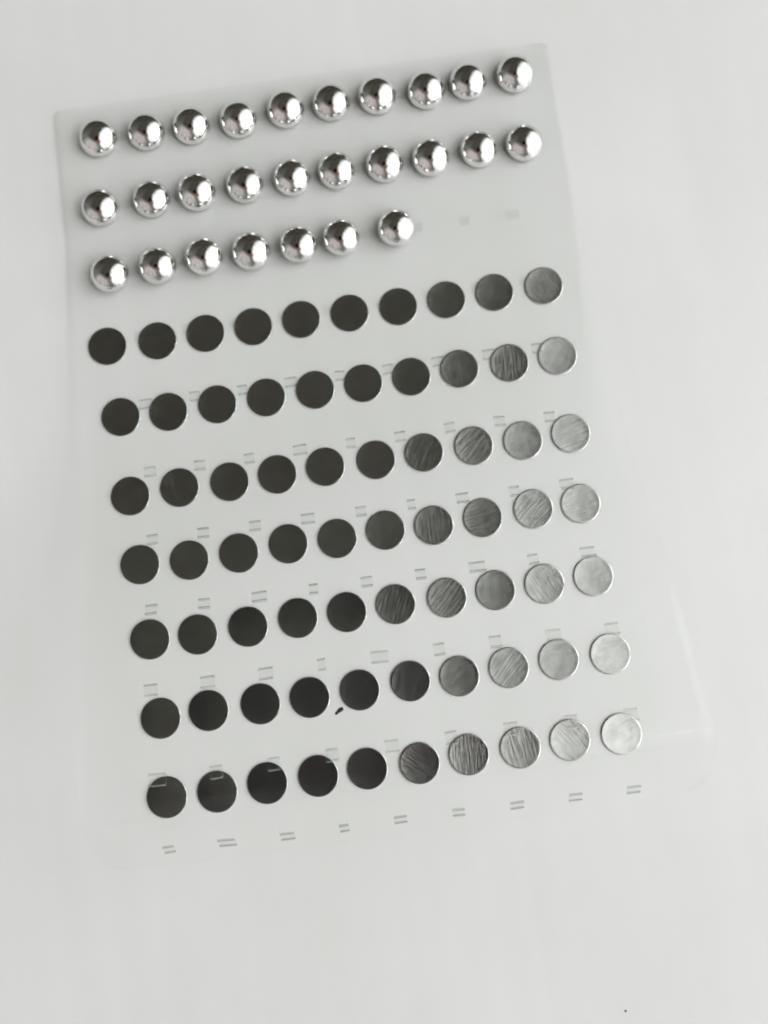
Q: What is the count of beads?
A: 27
